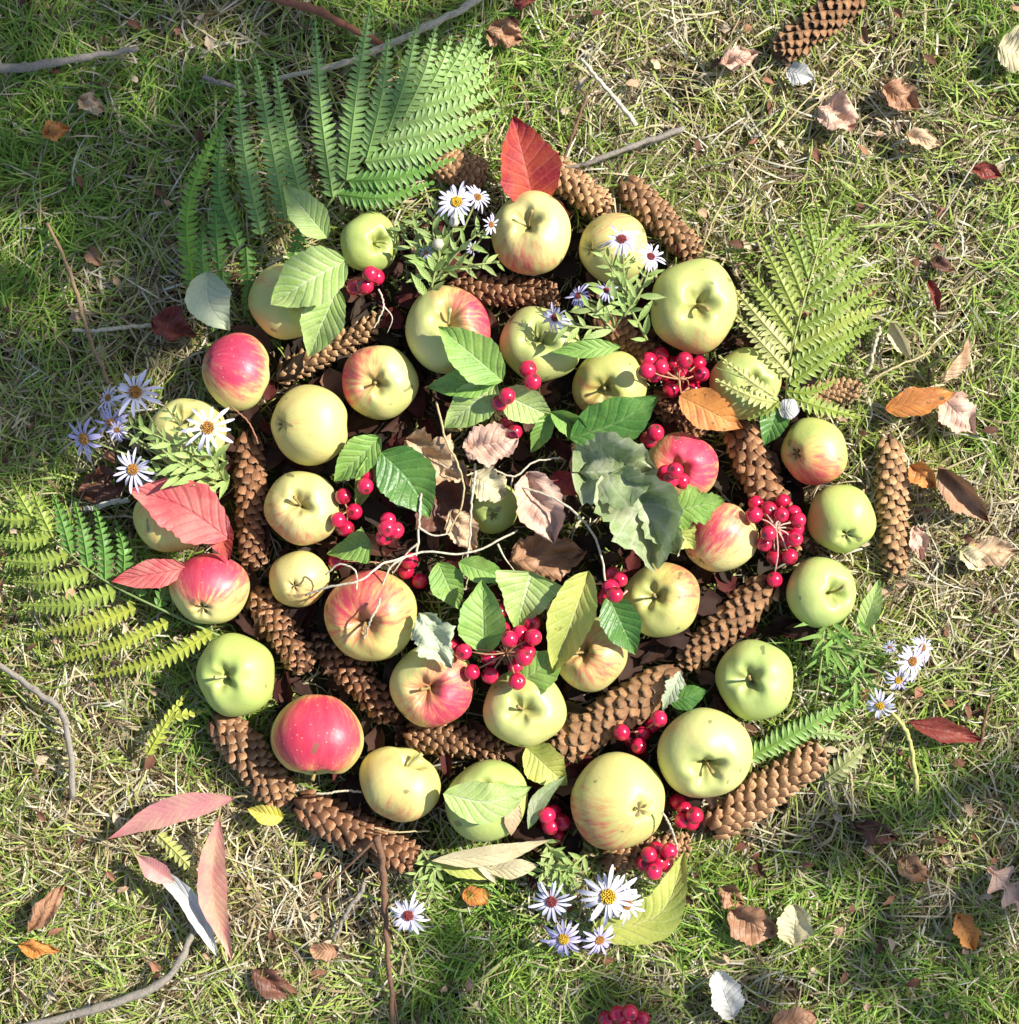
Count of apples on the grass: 35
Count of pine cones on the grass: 21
